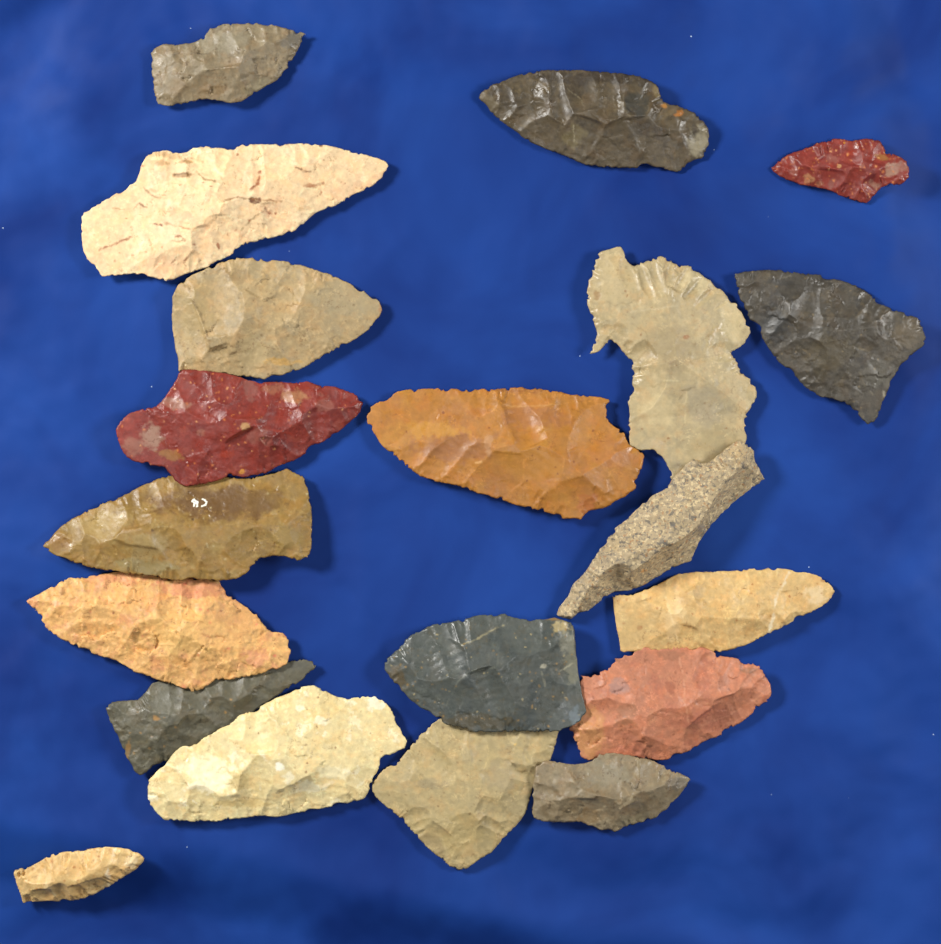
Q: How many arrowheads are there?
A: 20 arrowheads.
